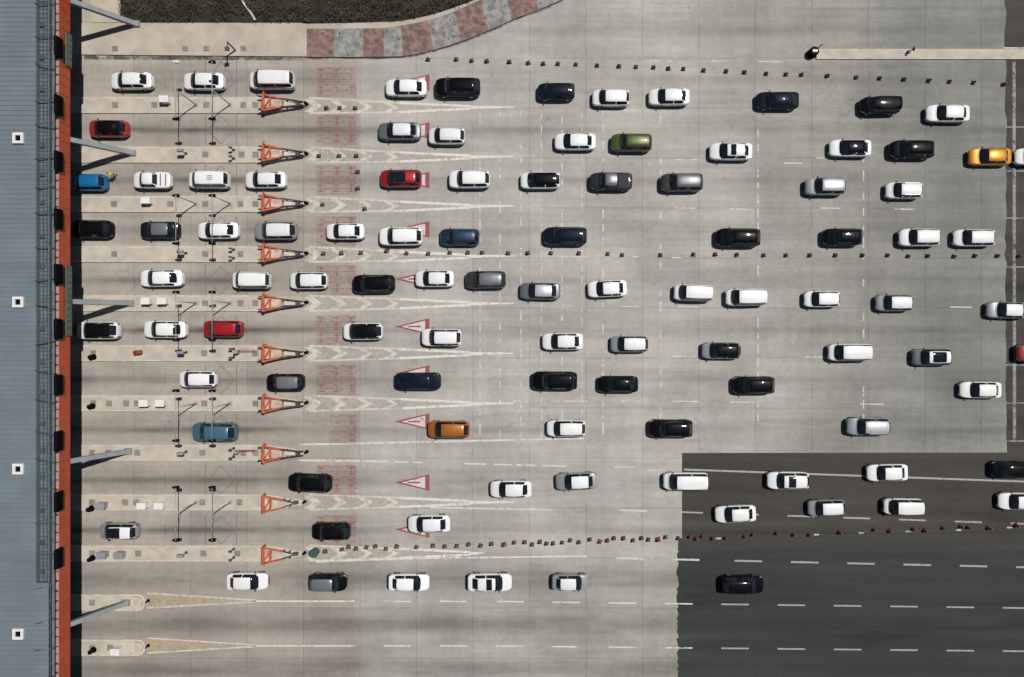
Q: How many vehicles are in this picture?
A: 100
